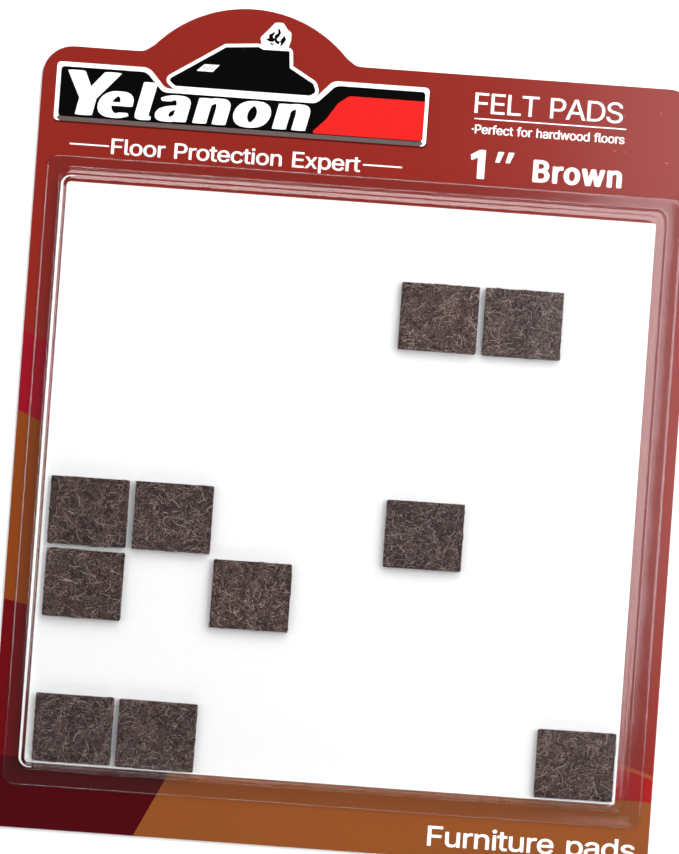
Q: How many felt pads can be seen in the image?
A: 10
